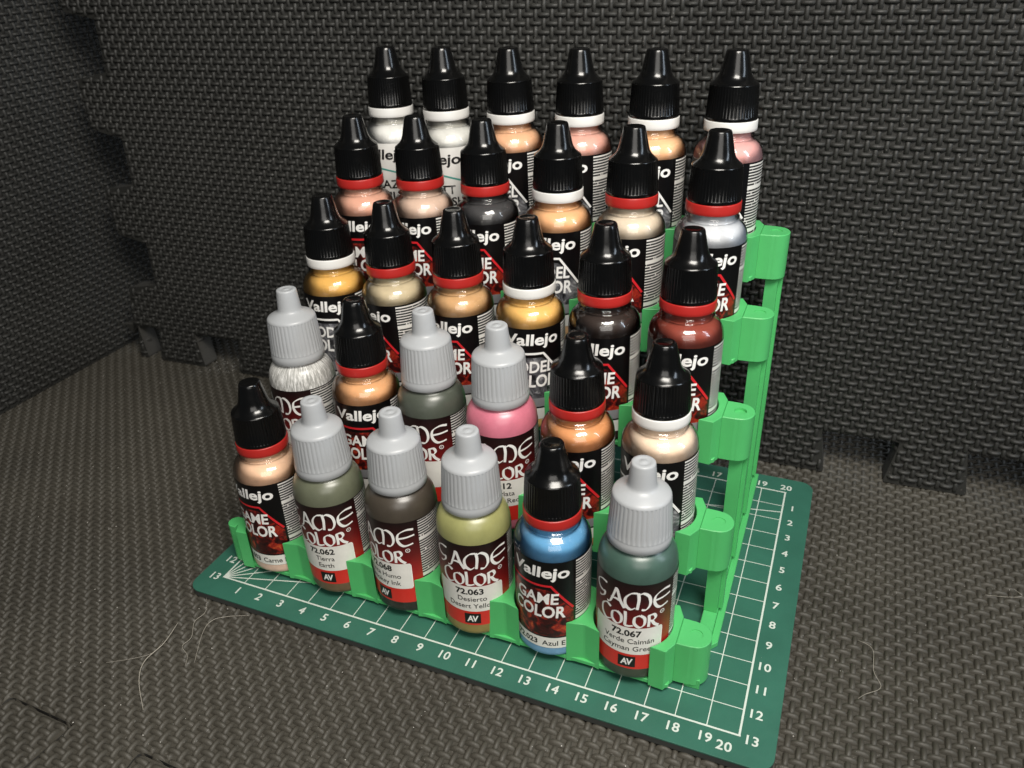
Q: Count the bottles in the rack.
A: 30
